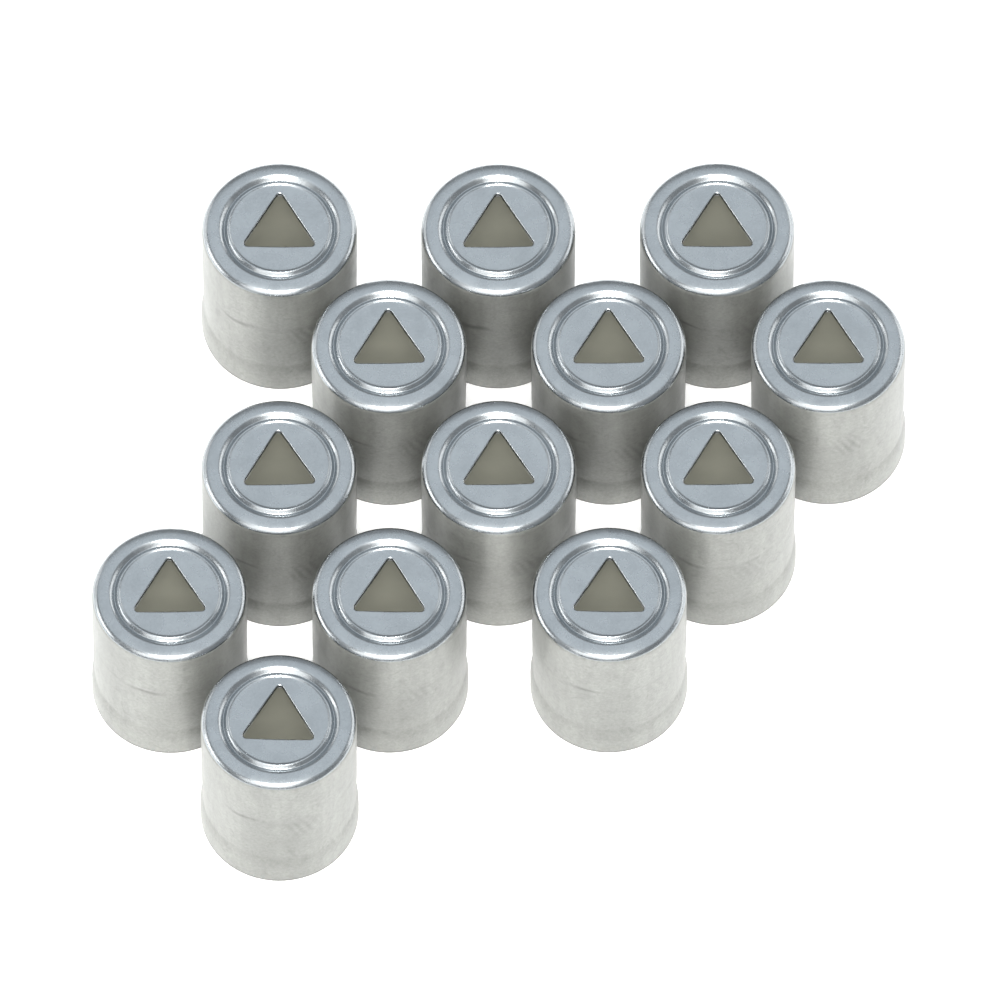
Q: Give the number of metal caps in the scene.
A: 13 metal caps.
